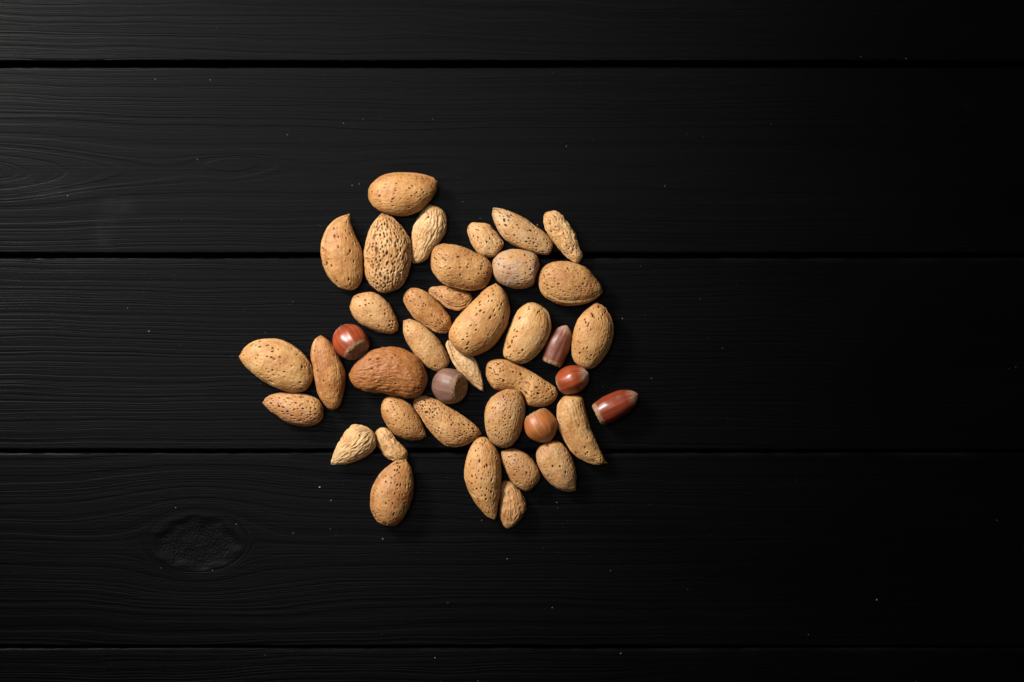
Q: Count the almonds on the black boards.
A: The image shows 34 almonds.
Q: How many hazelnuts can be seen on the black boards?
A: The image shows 6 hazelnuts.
